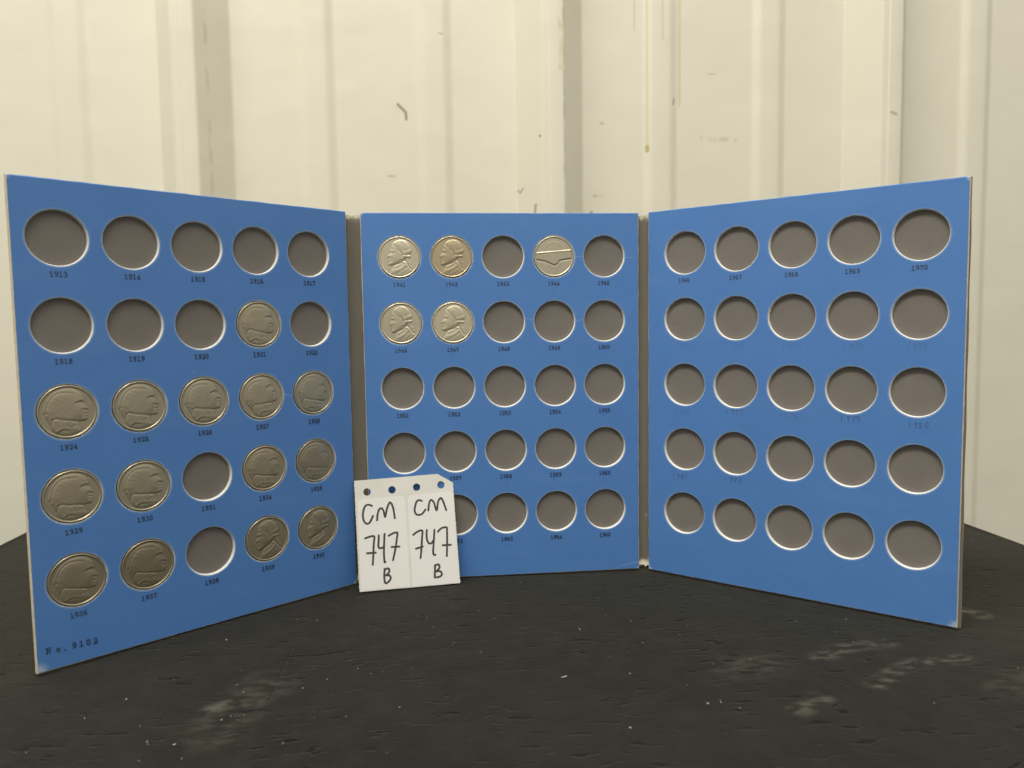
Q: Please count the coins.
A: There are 19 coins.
